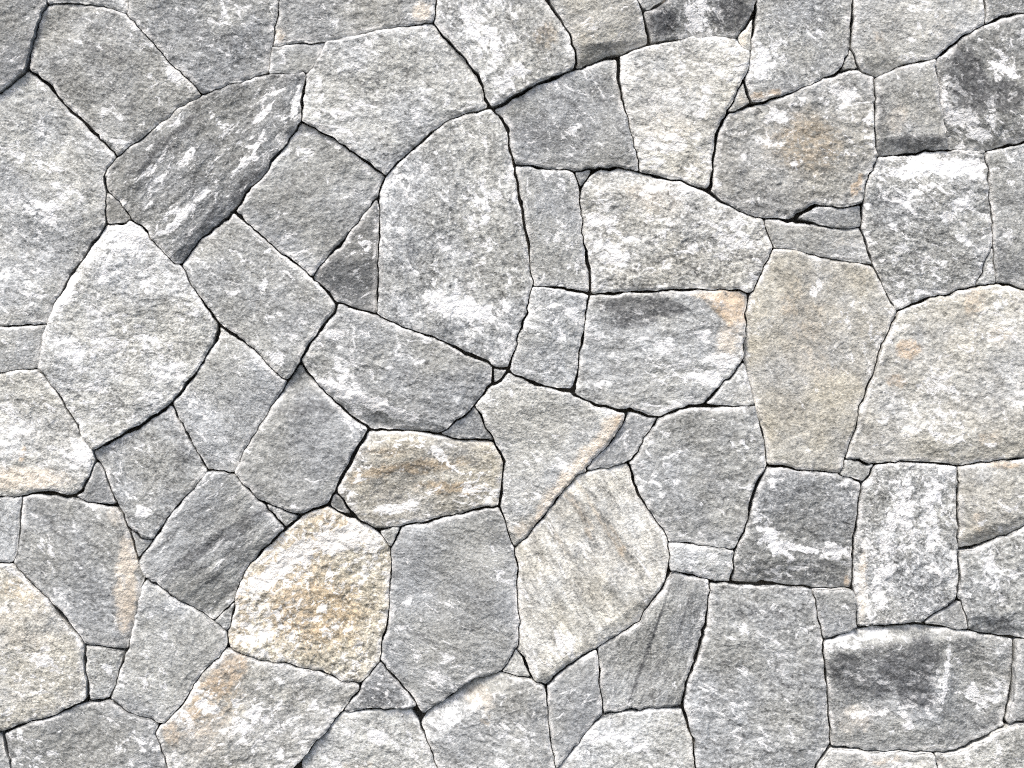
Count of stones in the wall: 93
